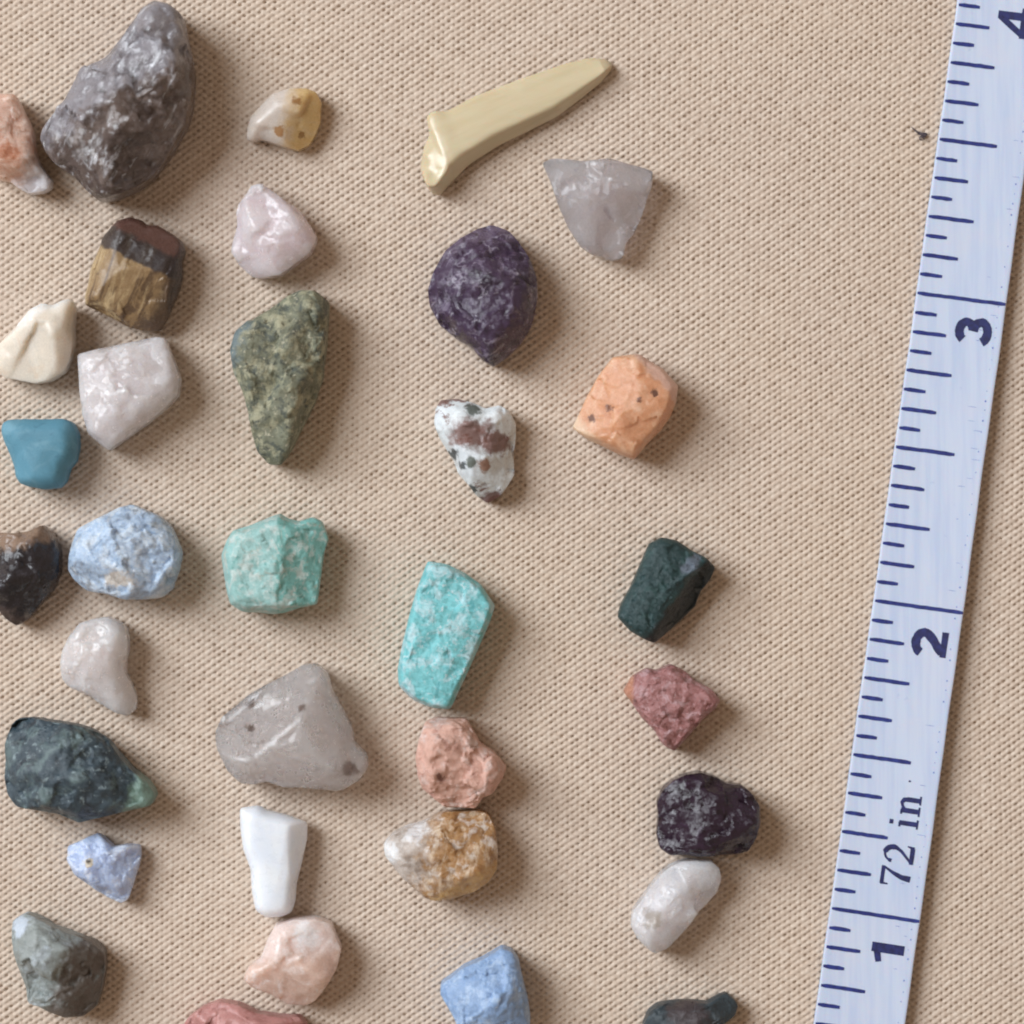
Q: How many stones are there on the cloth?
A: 33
